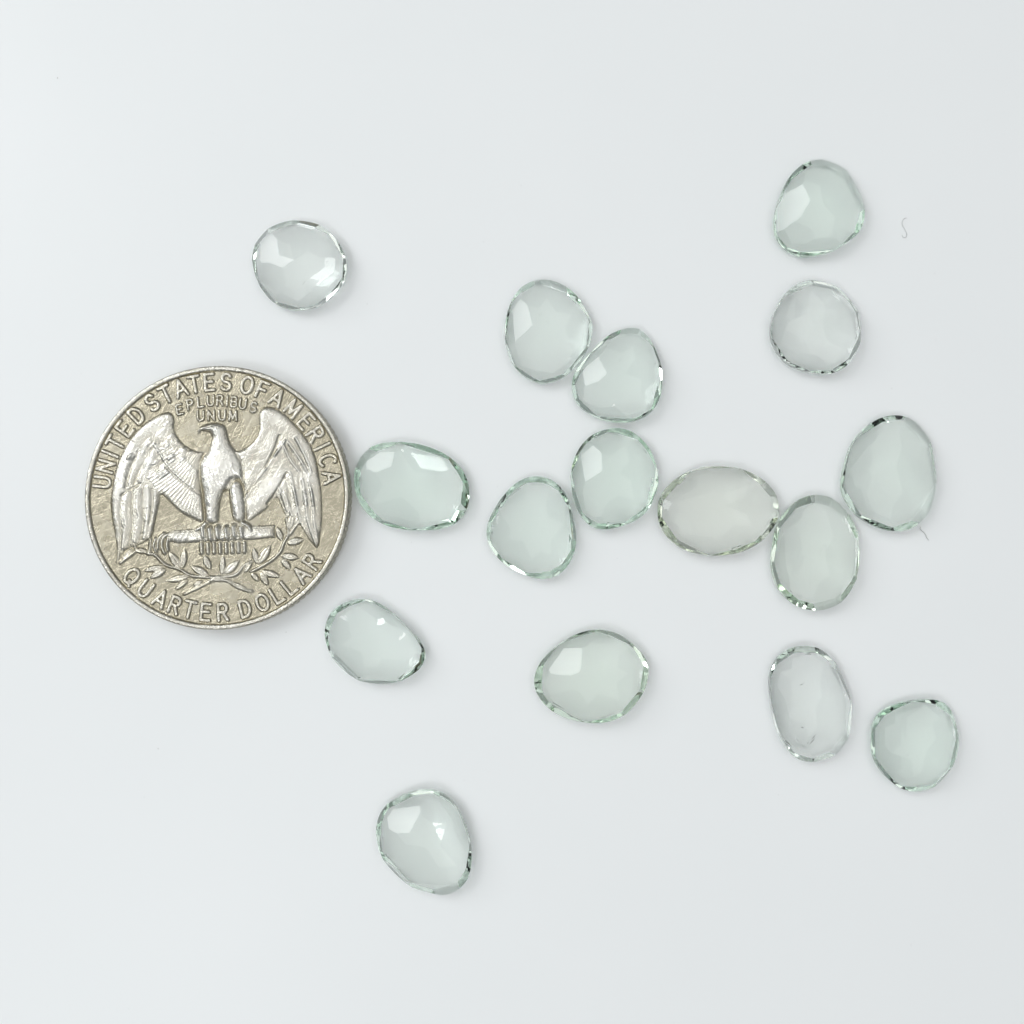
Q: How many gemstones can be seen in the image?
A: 16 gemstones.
